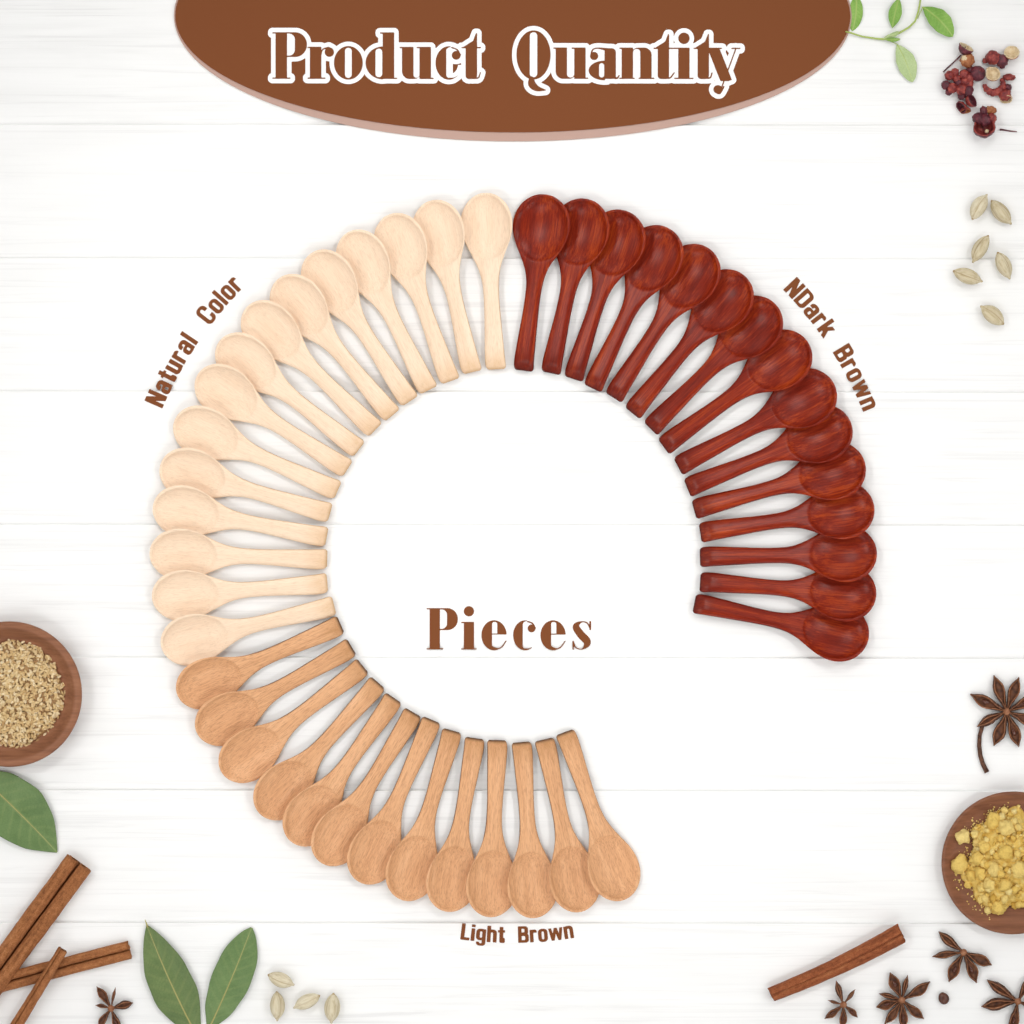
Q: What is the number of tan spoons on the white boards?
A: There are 13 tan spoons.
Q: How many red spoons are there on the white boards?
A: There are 15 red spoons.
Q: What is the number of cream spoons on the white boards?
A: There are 15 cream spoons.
